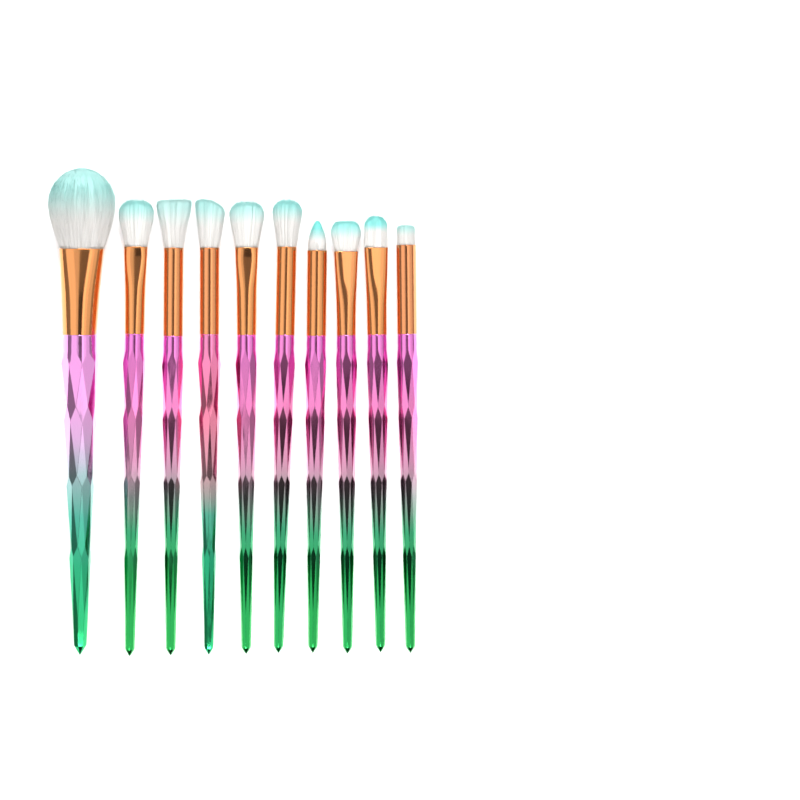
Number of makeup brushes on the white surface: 10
